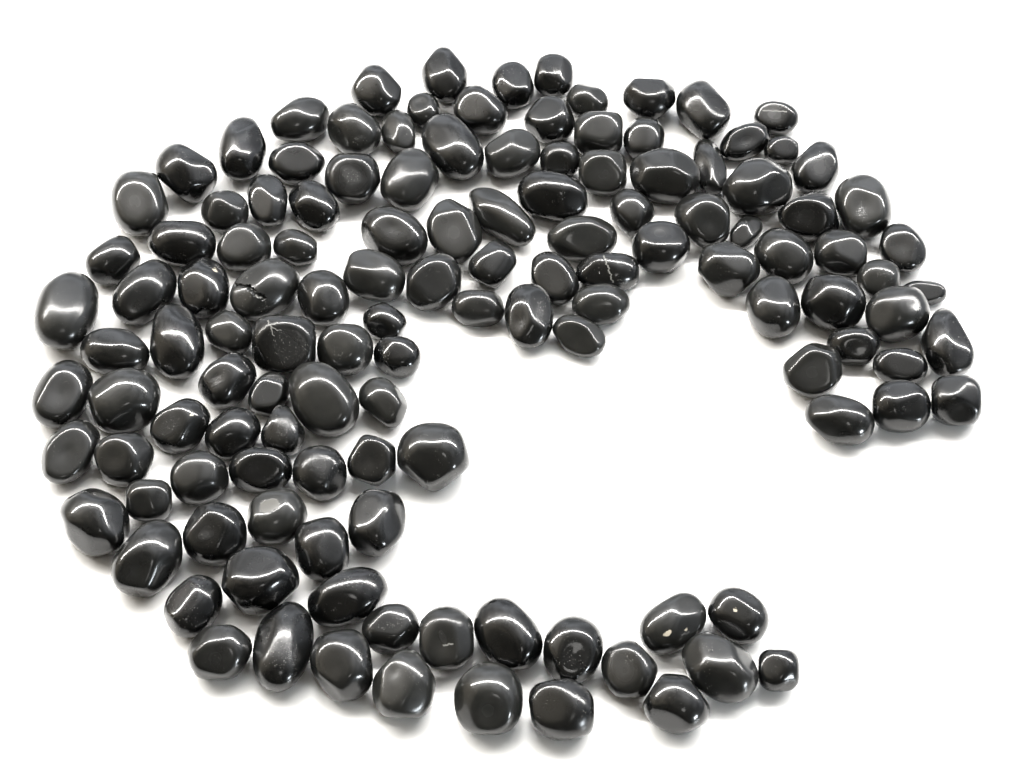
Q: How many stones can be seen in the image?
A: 129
